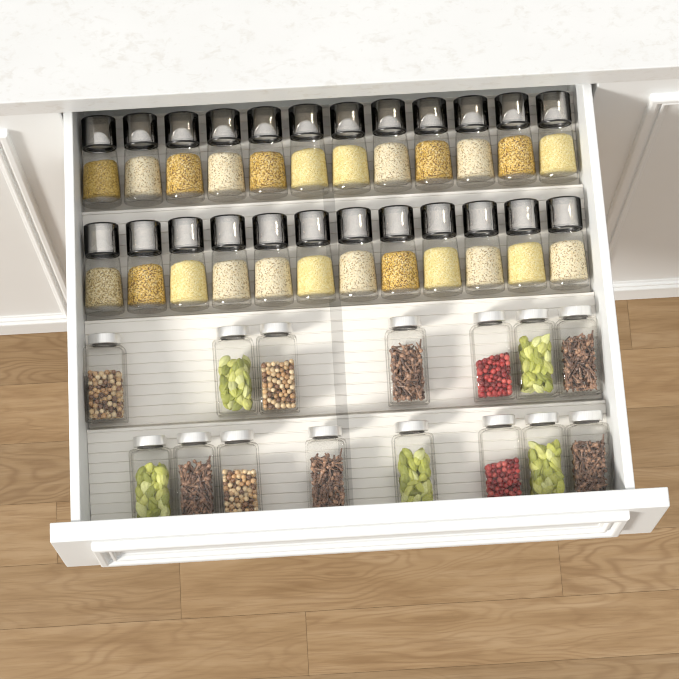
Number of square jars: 15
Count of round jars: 24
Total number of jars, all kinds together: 39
